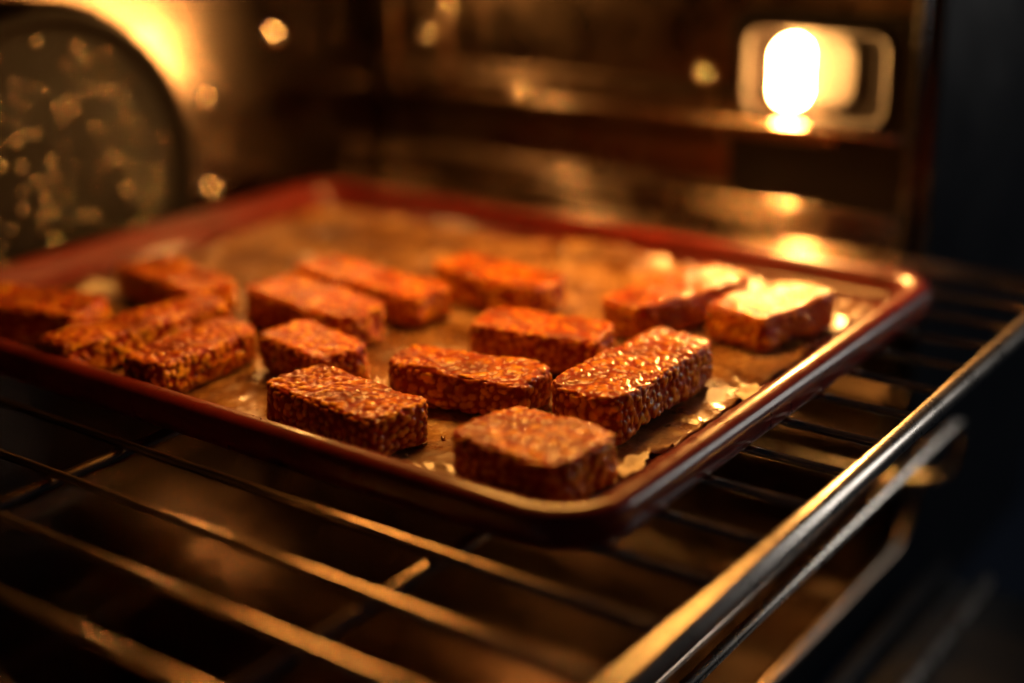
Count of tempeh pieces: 15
